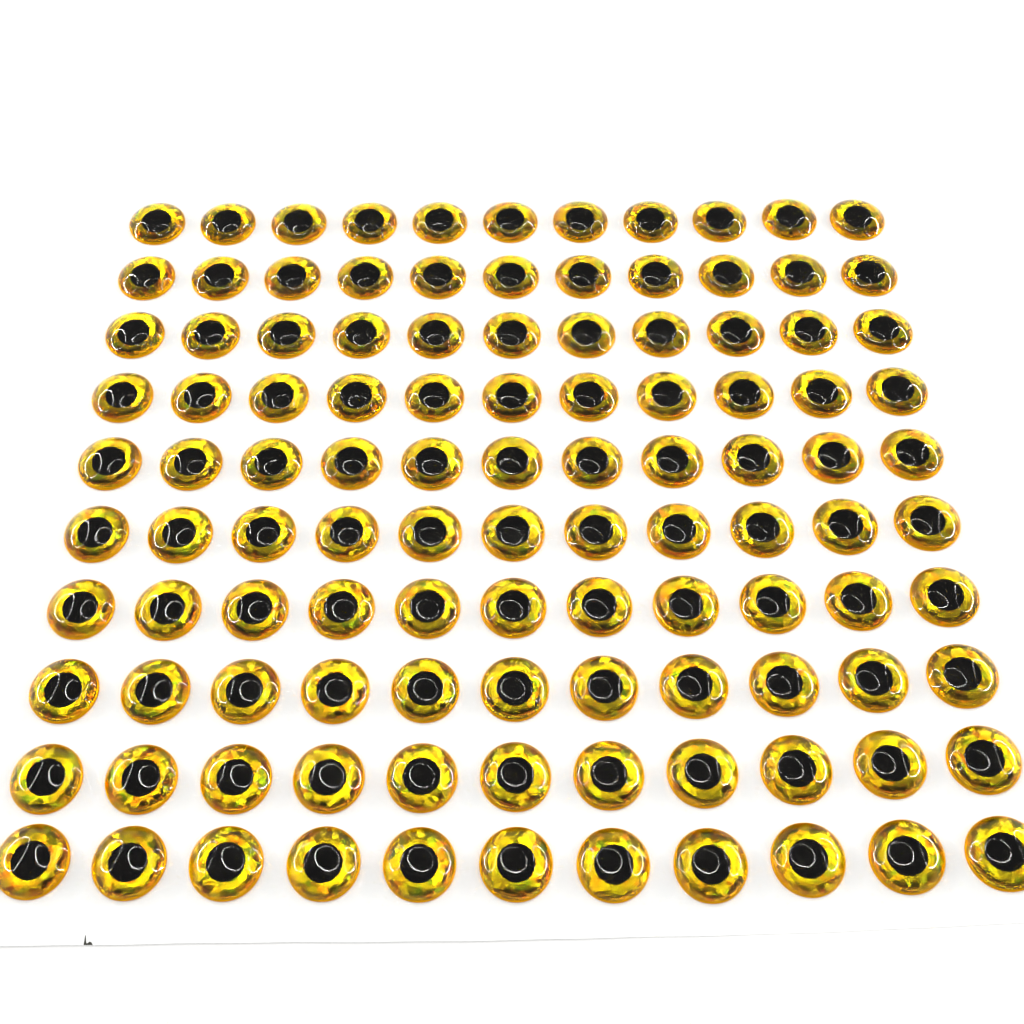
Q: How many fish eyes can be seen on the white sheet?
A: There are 110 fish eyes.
